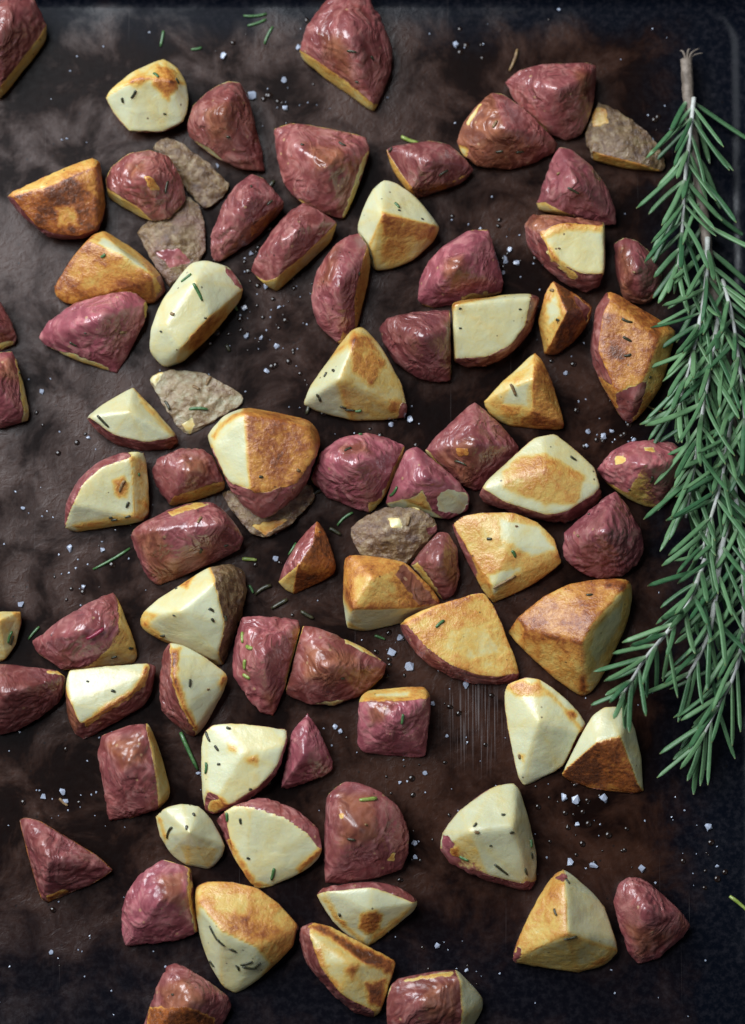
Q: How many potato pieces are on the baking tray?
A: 79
